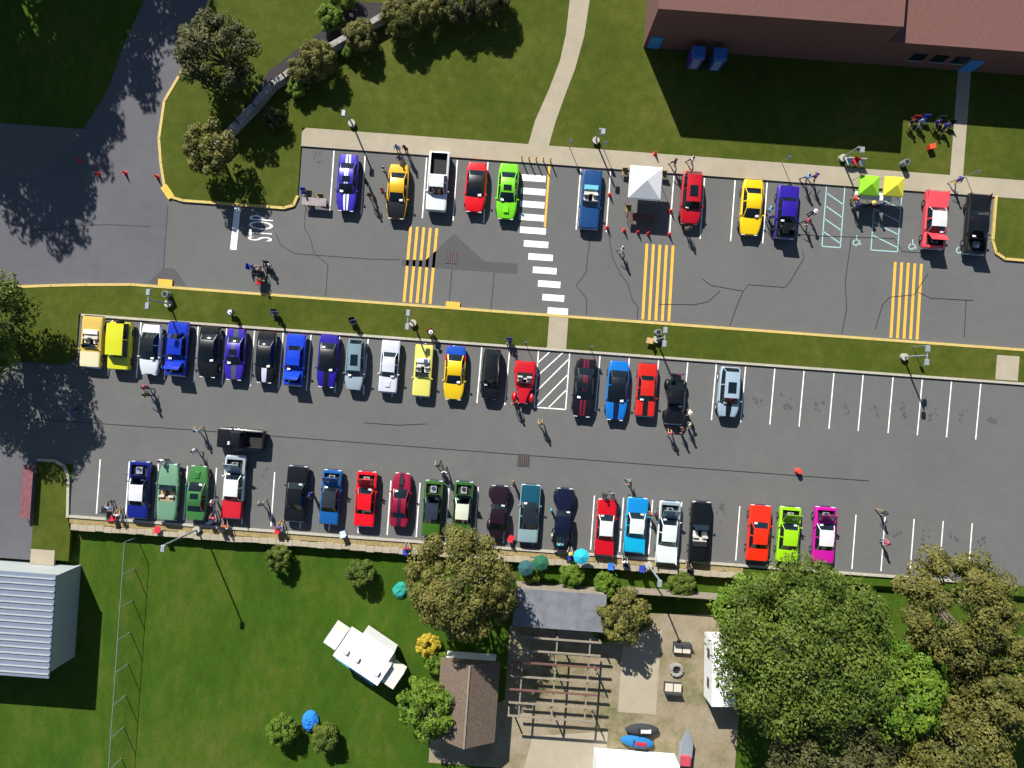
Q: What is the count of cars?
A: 52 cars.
